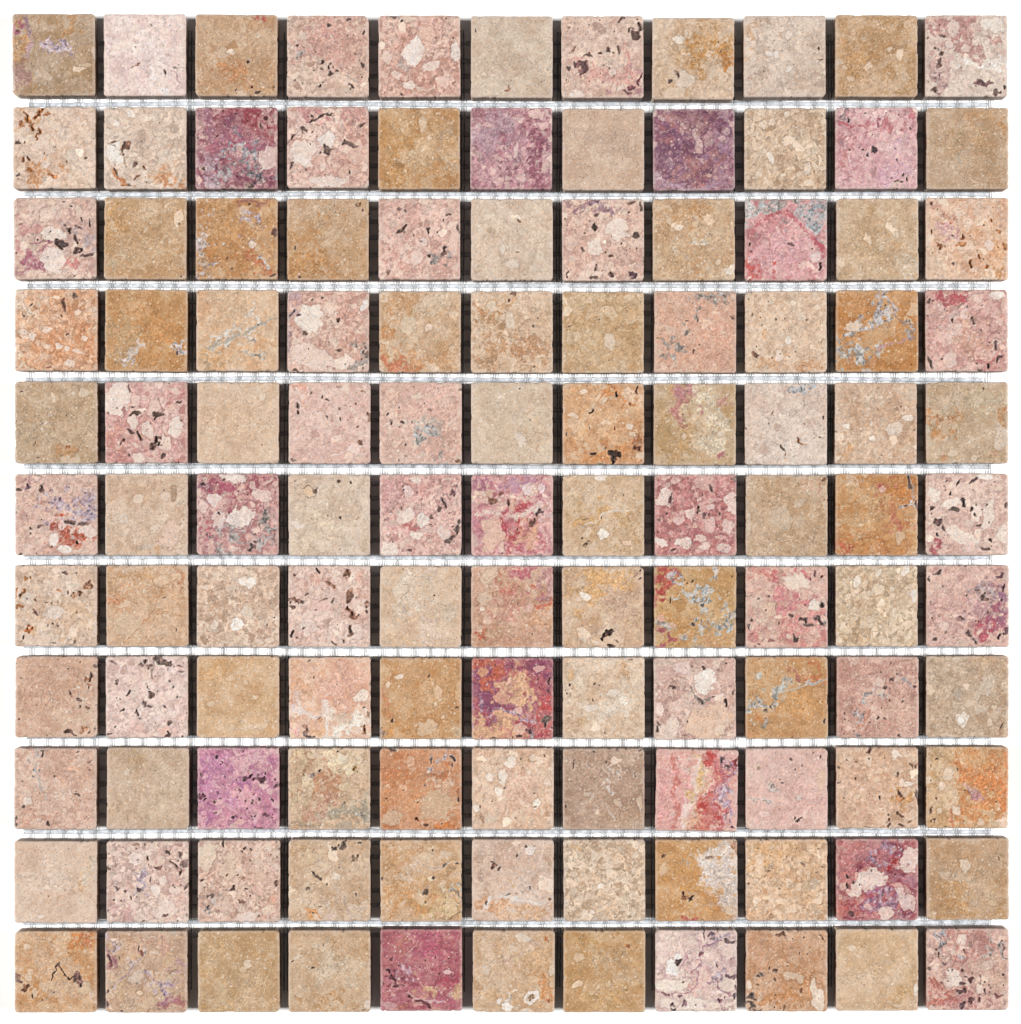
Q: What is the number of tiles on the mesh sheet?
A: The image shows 121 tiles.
